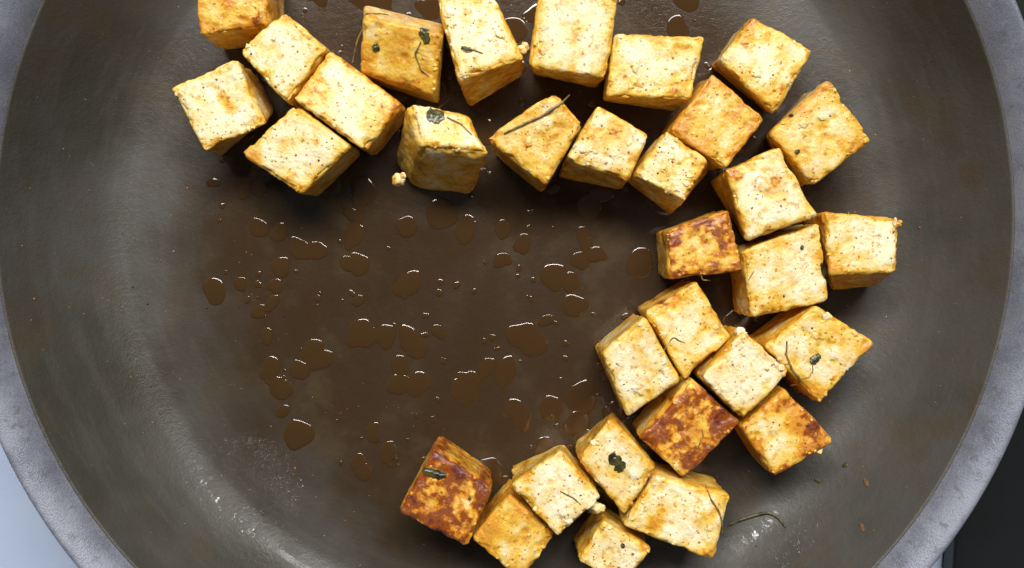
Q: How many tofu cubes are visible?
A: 32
